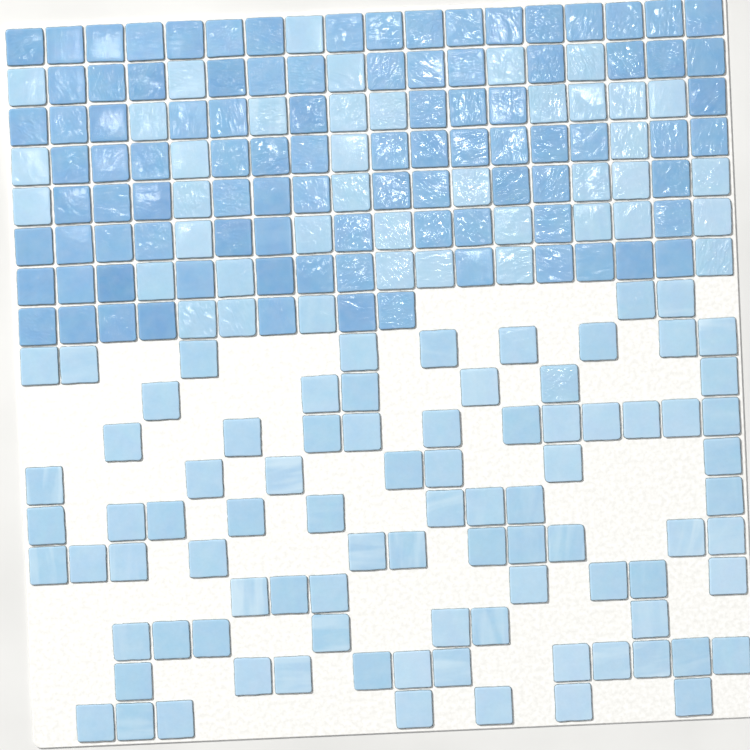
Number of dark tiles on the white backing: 95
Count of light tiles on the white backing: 128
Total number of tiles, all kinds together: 223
